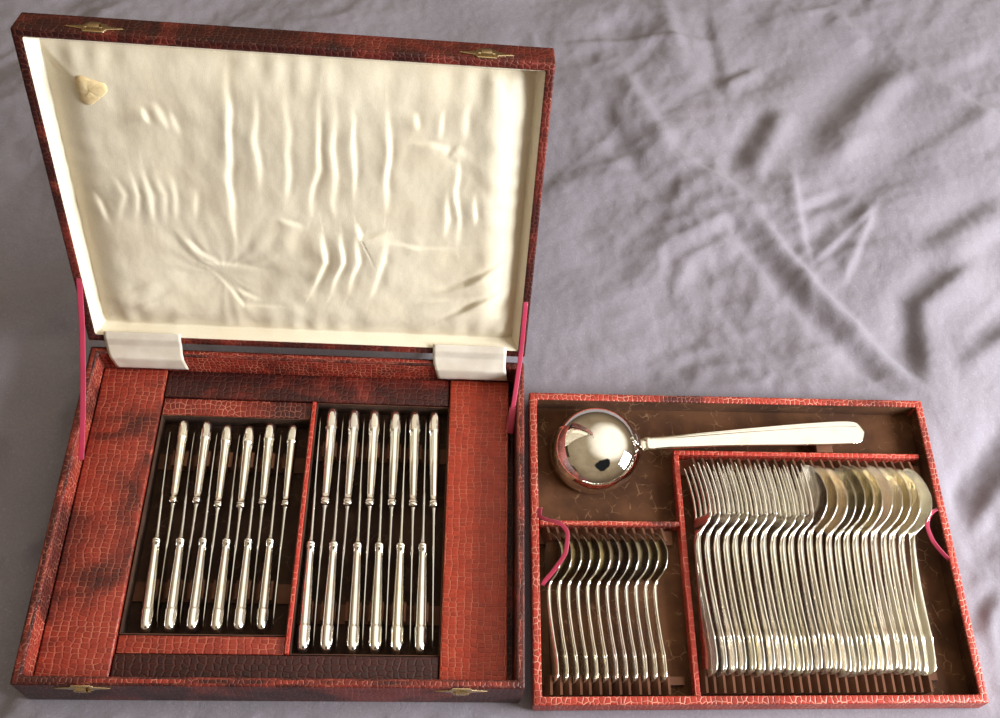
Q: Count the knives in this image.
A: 24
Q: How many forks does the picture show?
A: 12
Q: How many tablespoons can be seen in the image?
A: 12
